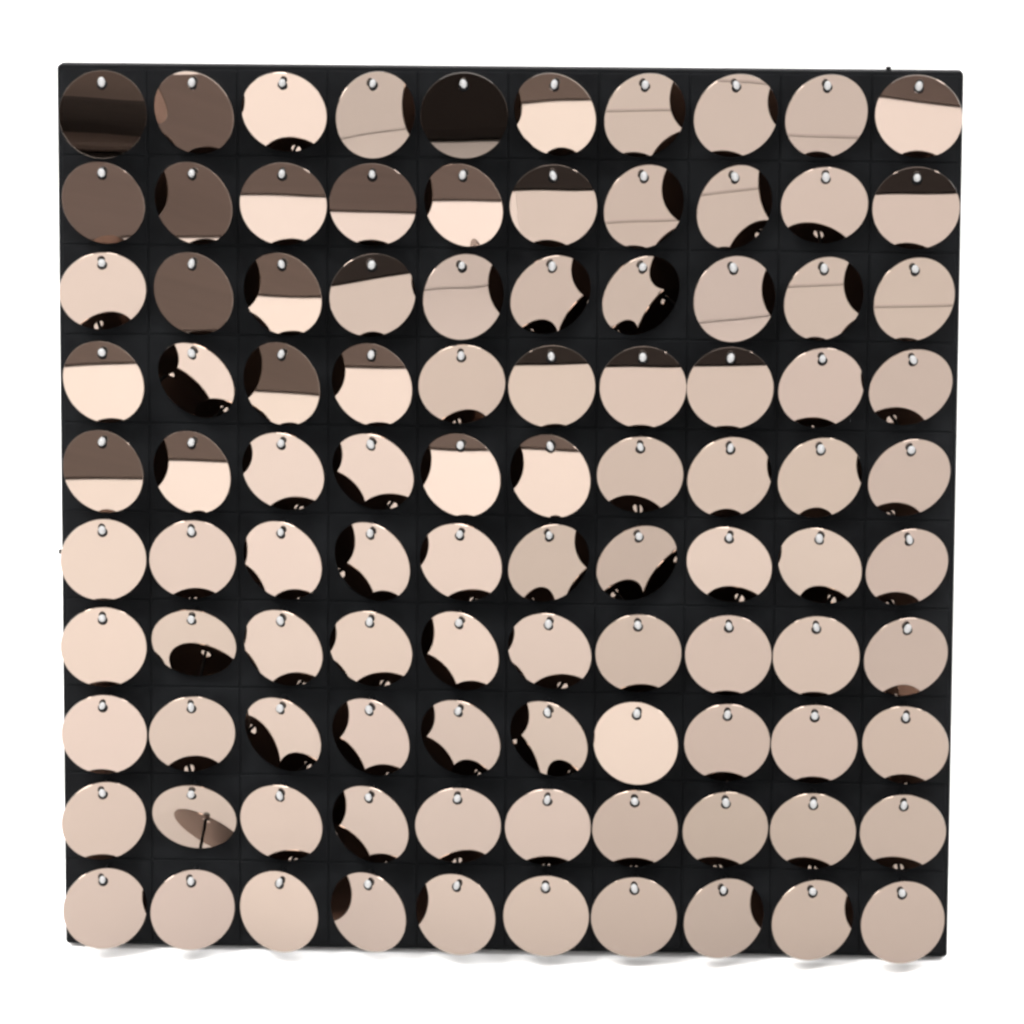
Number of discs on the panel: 100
